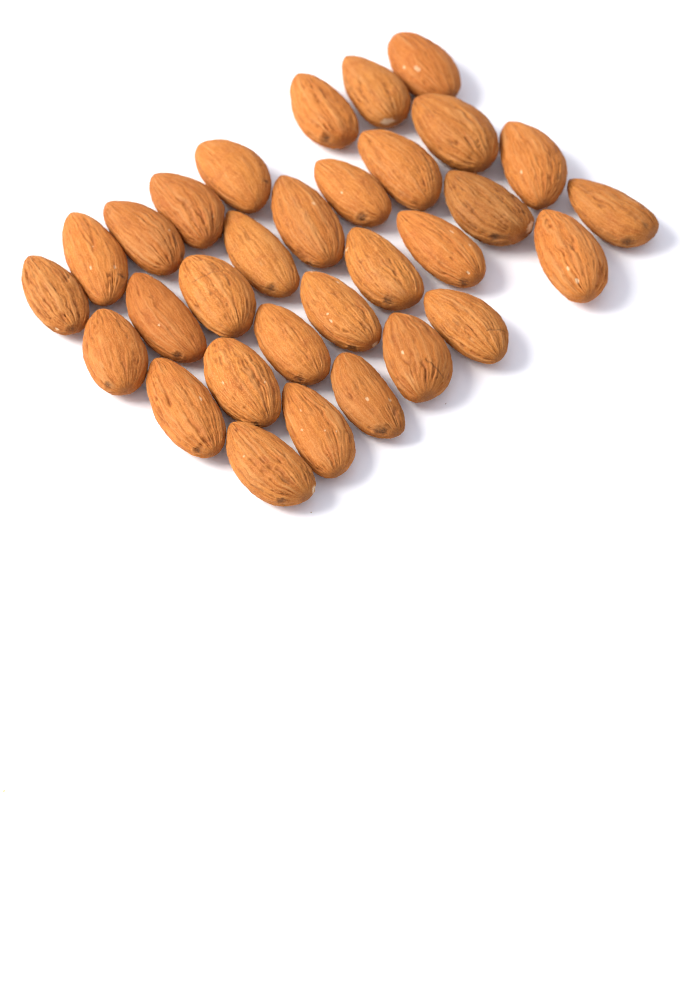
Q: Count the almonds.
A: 31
